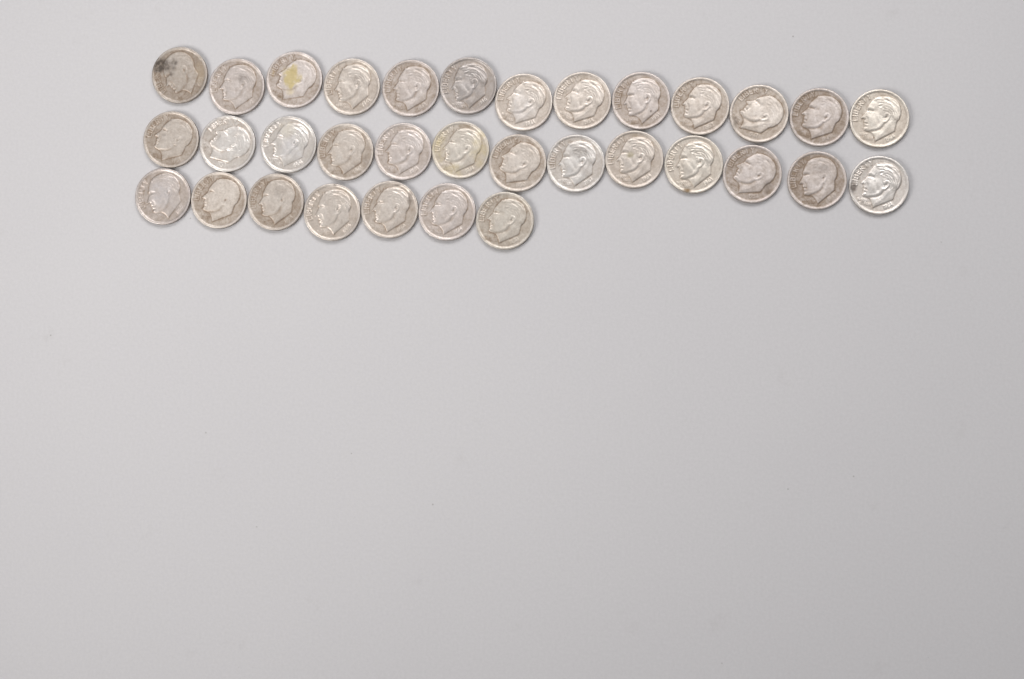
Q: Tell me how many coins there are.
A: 33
